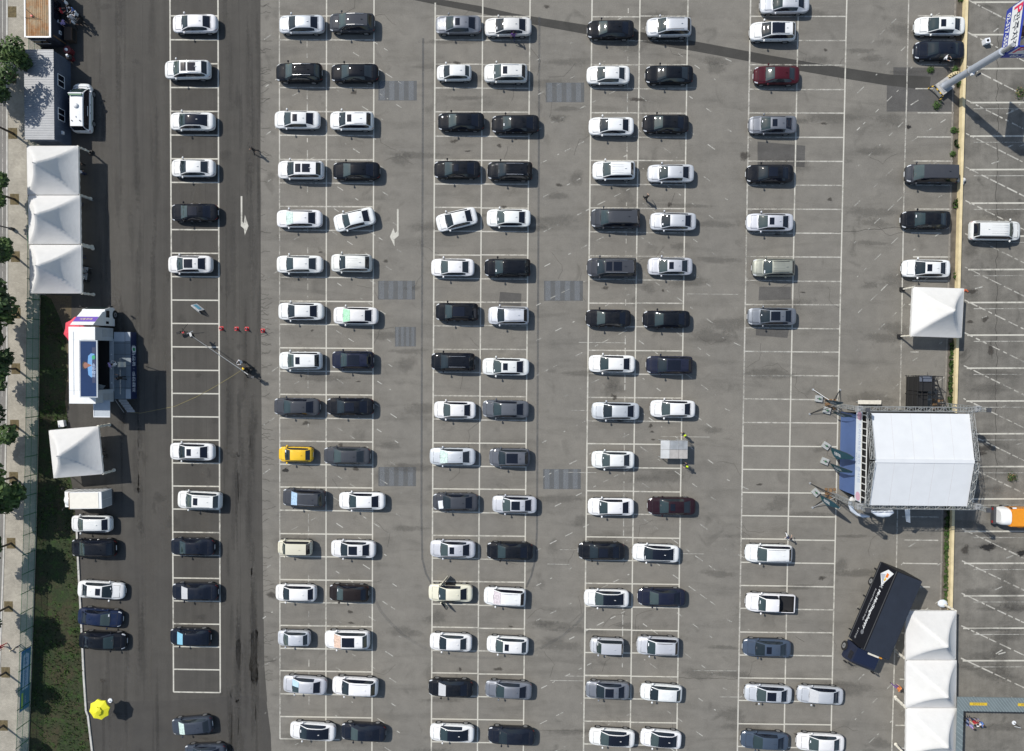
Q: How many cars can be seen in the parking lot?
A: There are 135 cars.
